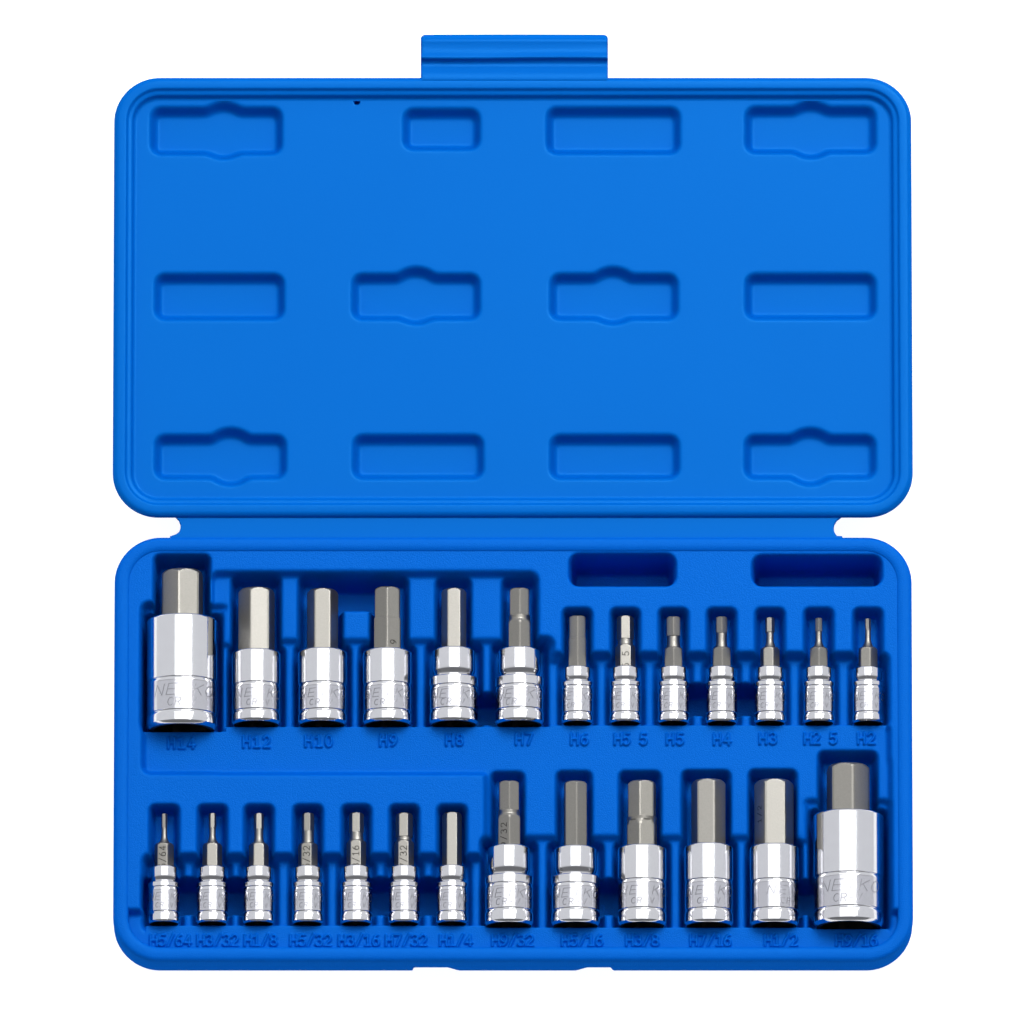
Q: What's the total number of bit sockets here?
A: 26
